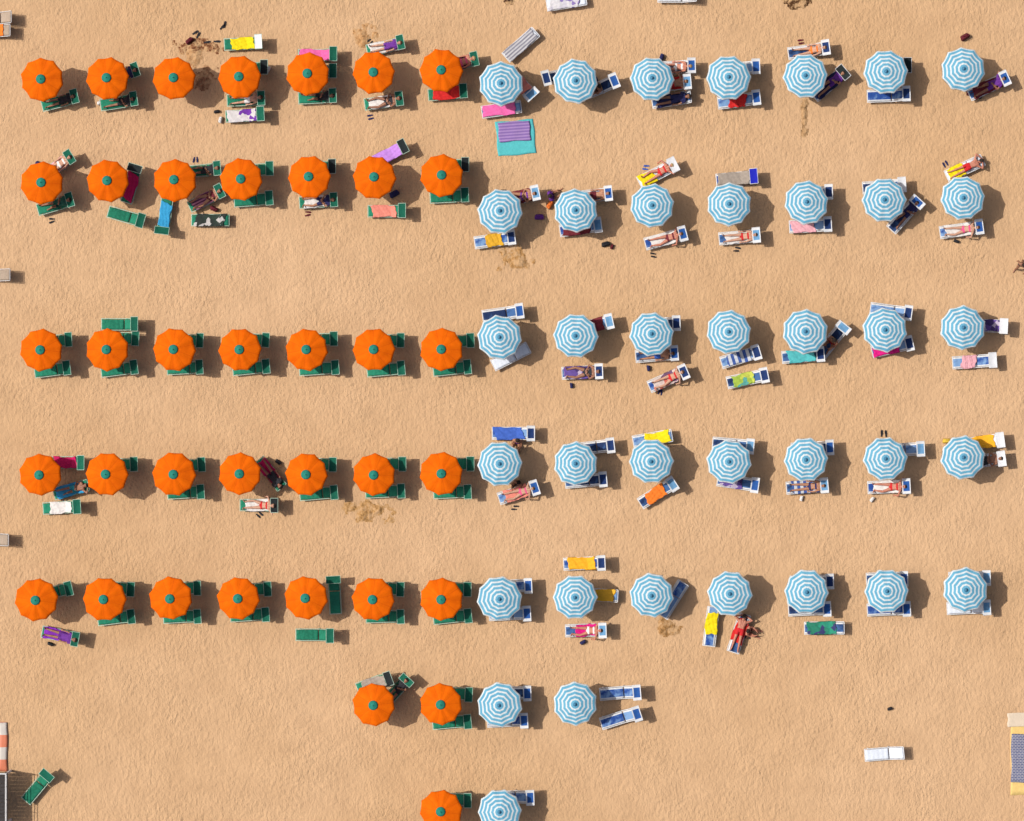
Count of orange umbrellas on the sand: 38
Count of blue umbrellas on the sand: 38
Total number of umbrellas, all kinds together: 76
